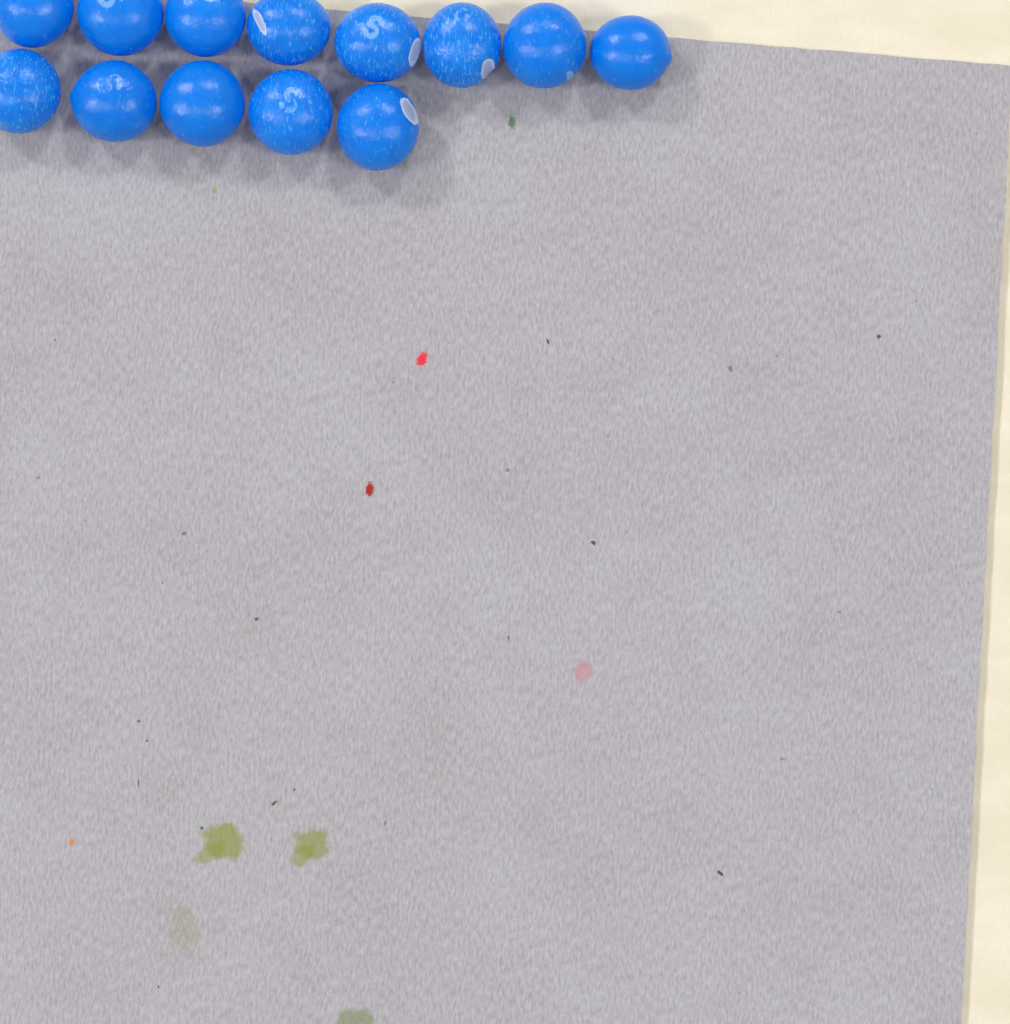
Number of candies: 13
